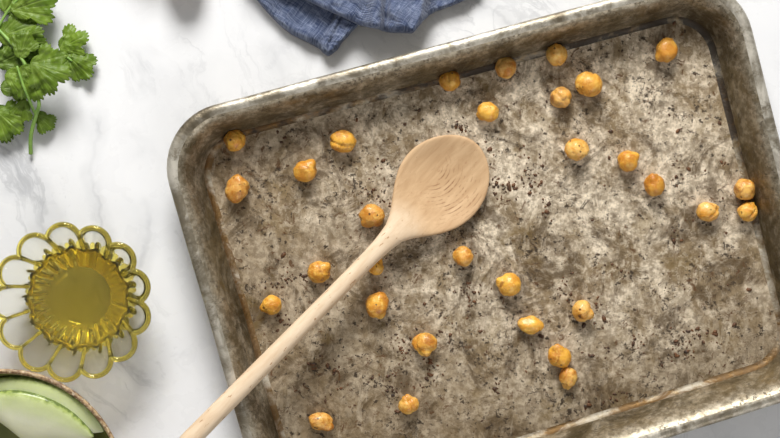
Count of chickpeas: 31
